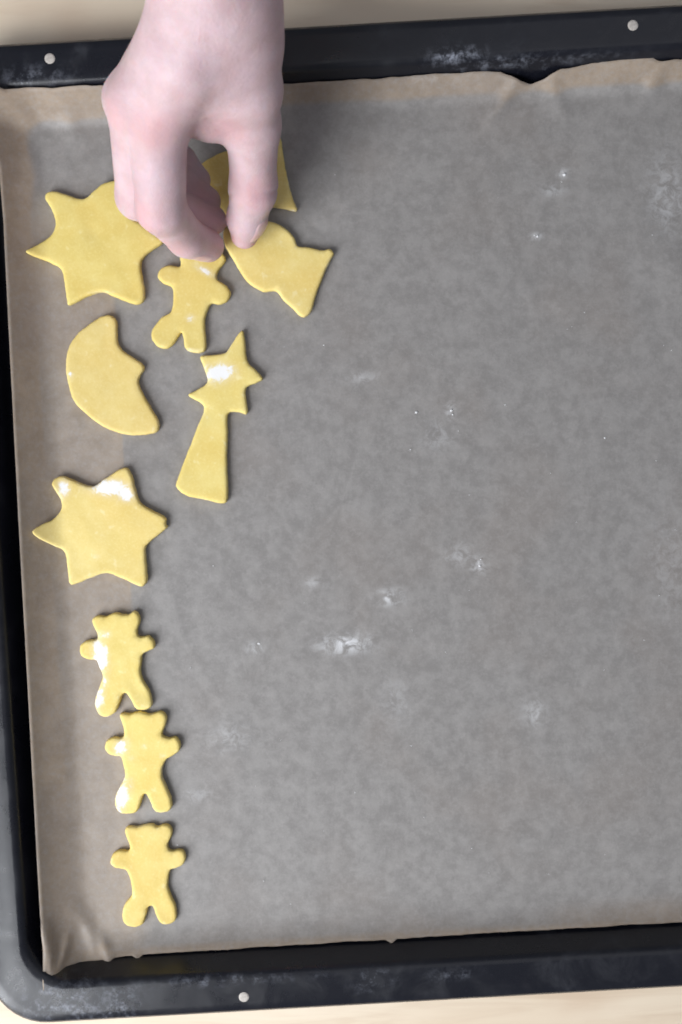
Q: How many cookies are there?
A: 10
